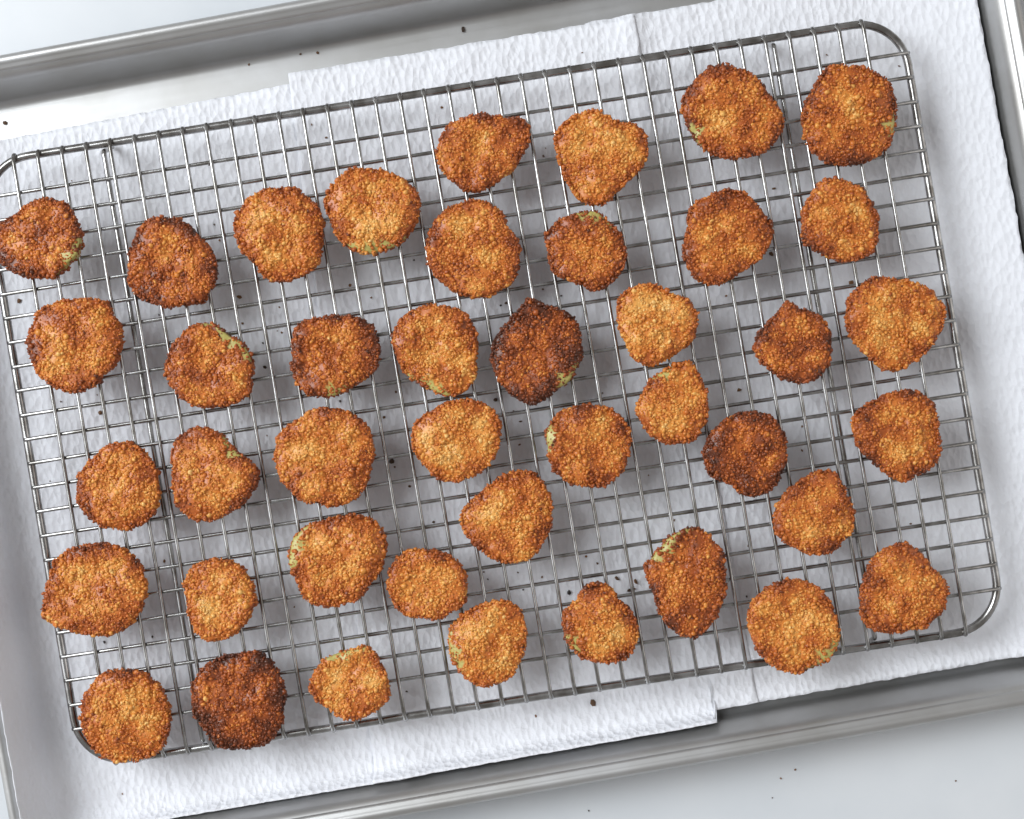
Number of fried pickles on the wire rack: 42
